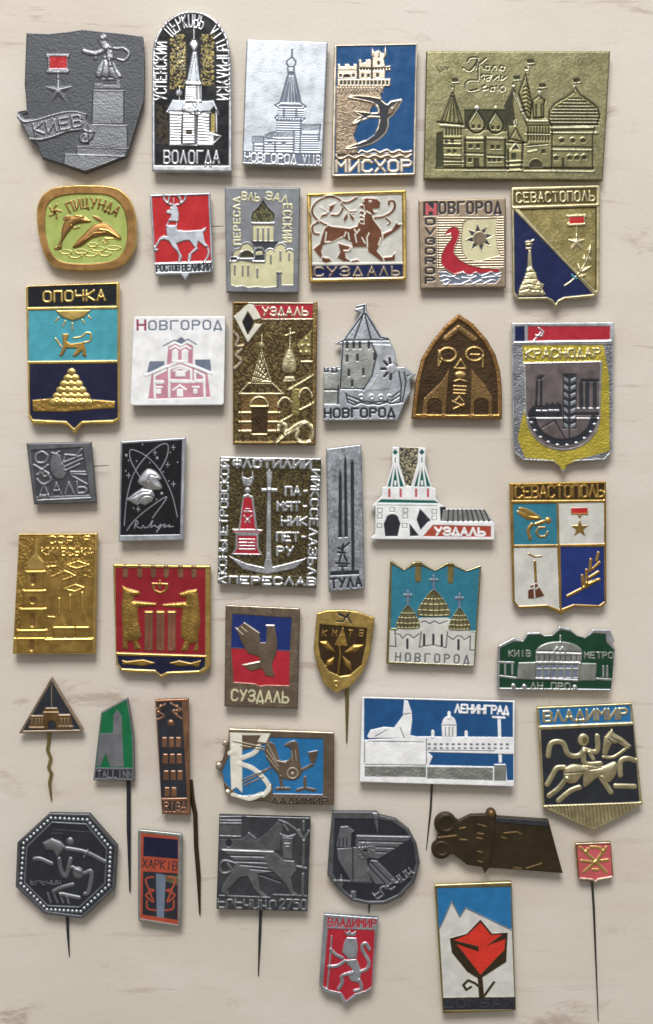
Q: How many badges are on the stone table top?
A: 43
